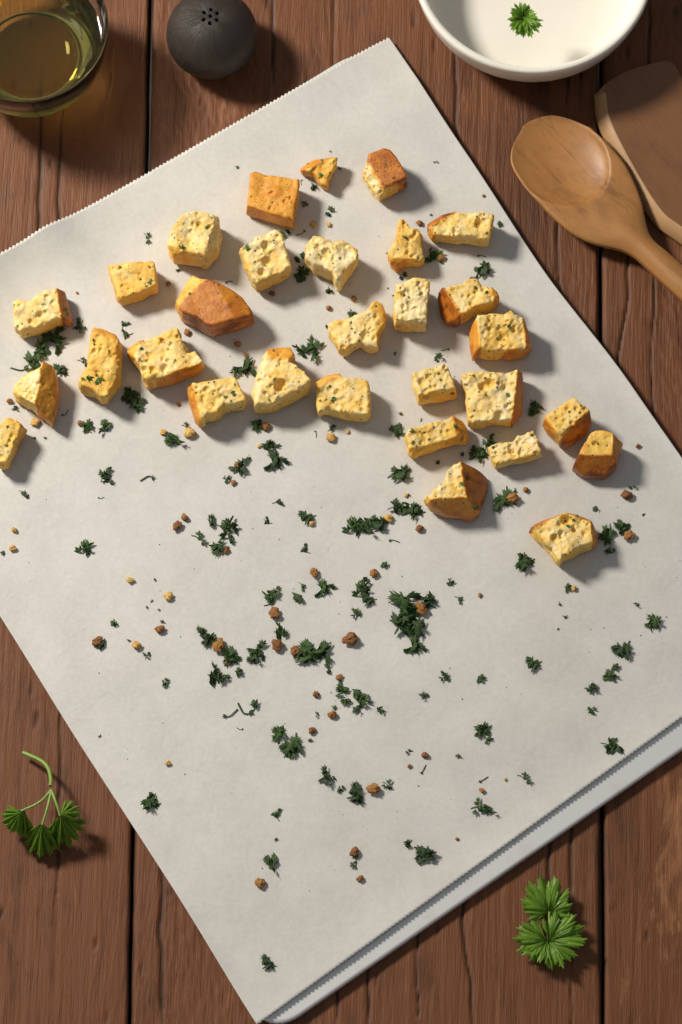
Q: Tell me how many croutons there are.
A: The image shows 30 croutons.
